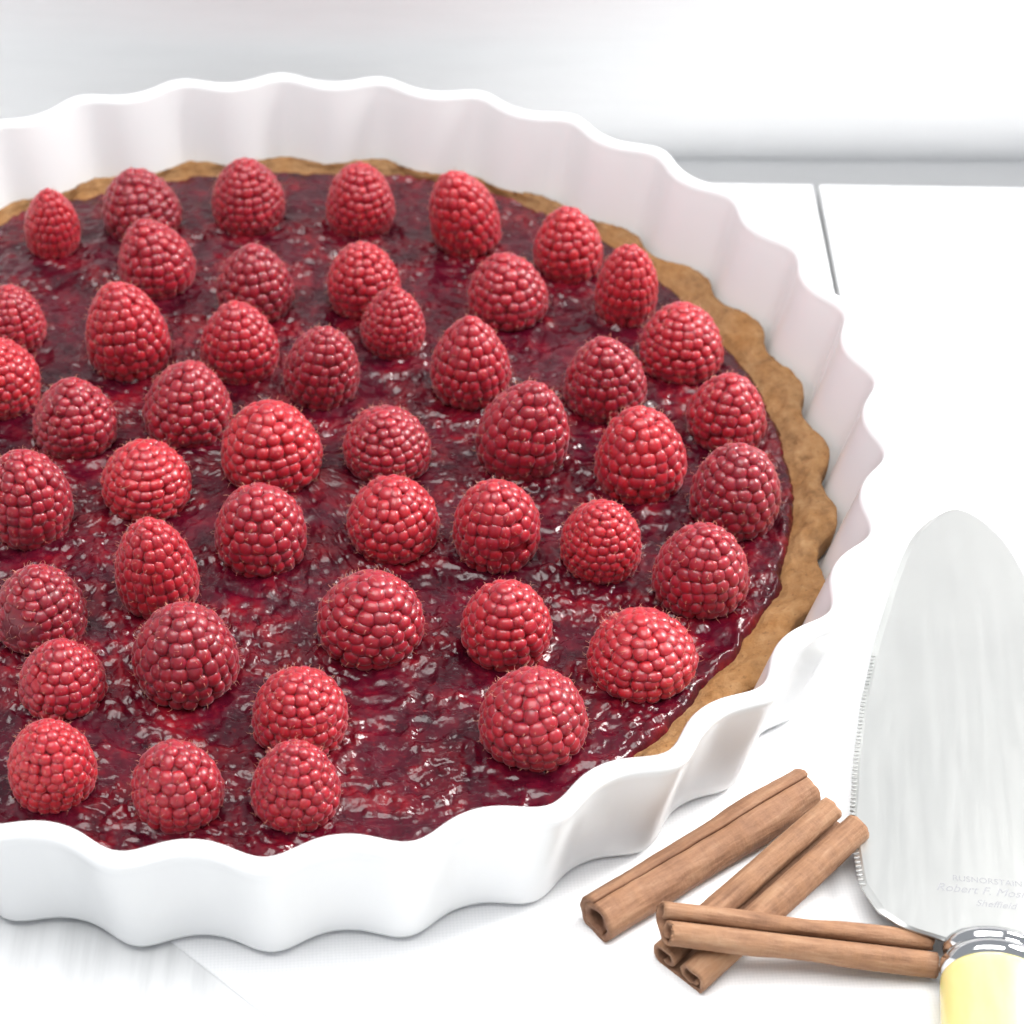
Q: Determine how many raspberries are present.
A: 47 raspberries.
